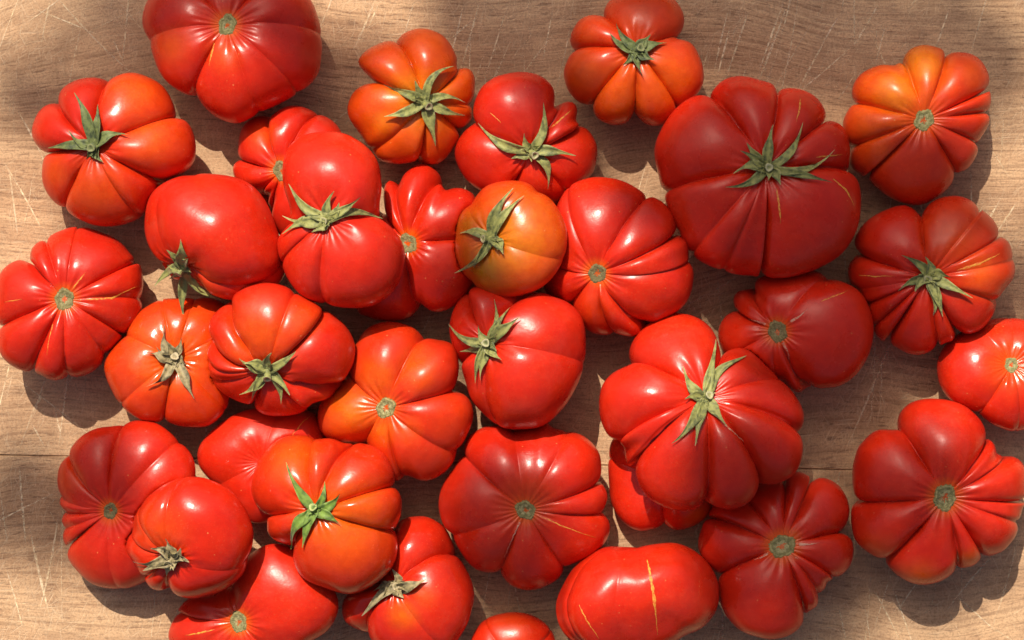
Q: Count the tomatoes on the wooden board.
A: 34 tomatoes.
